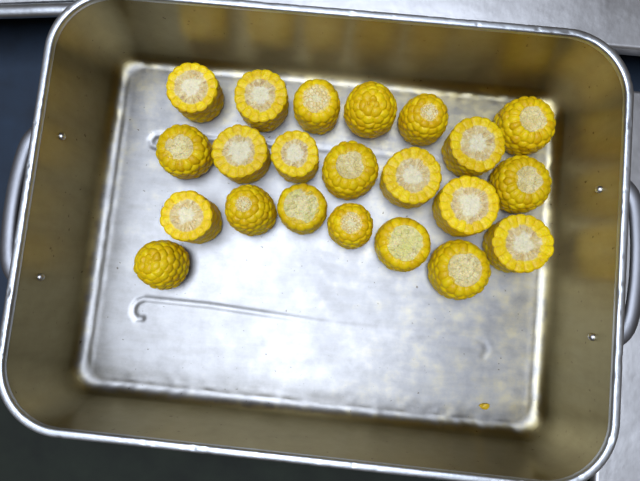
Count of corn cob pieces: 22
